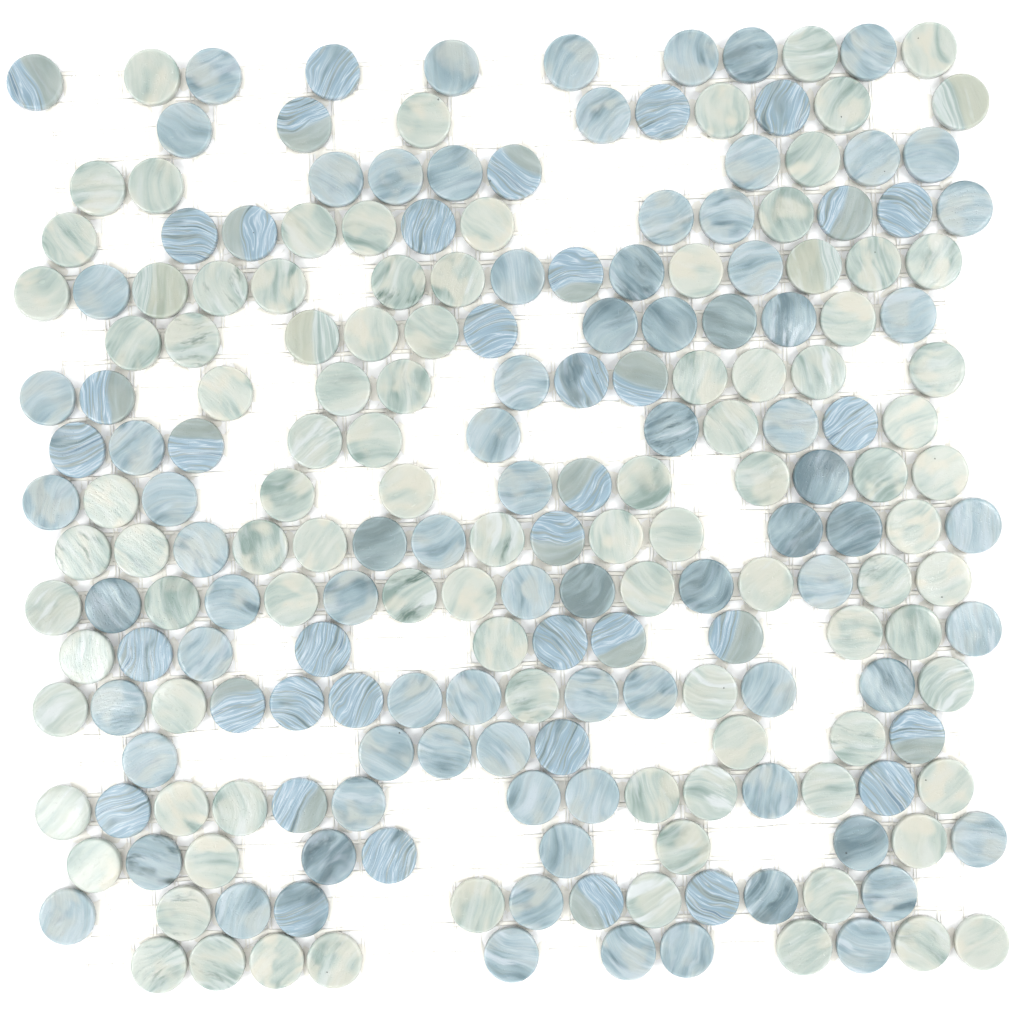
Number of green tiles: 99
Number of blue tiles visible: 118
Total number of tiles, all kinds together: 217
